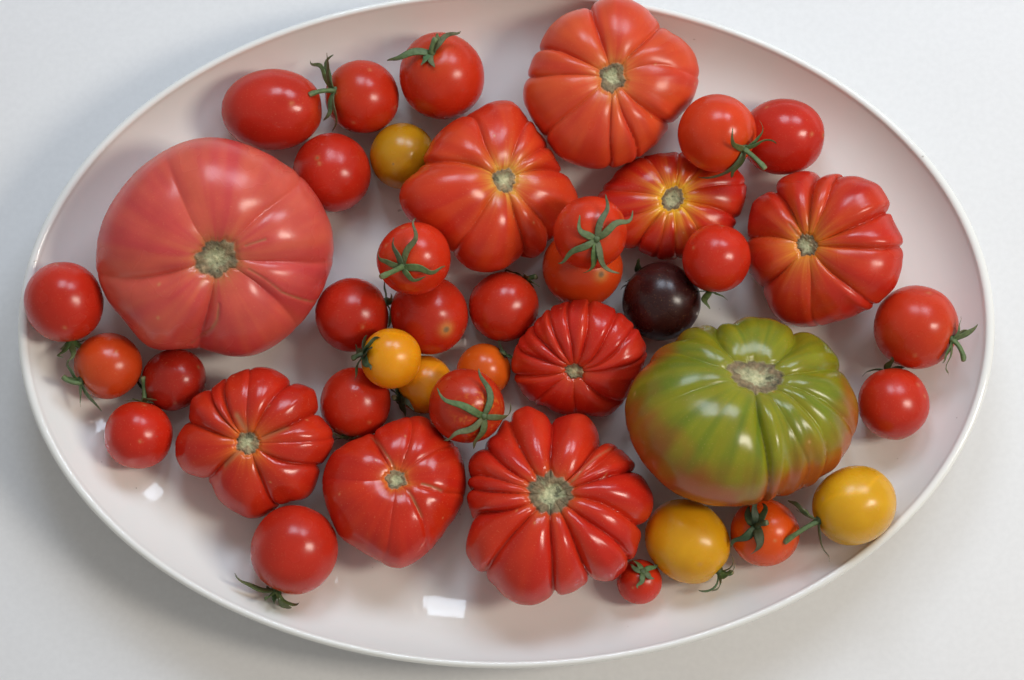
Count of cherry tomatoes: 31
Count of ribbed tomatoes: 10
